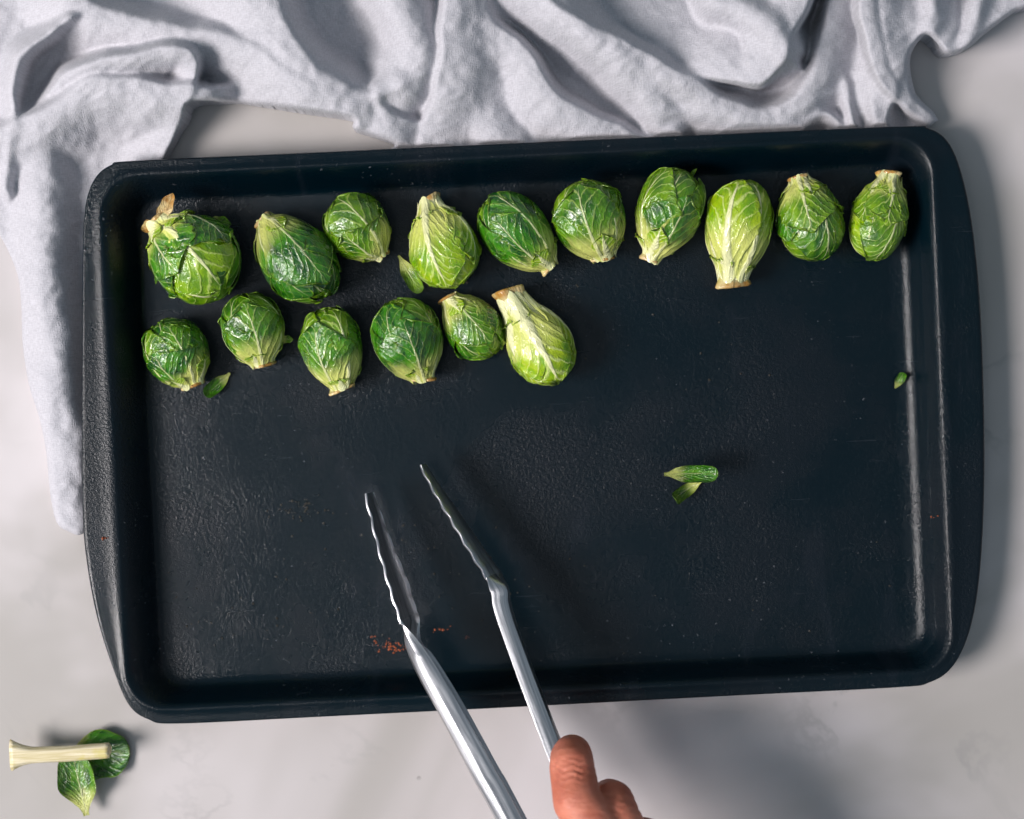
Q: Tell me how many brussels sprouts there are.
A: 16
